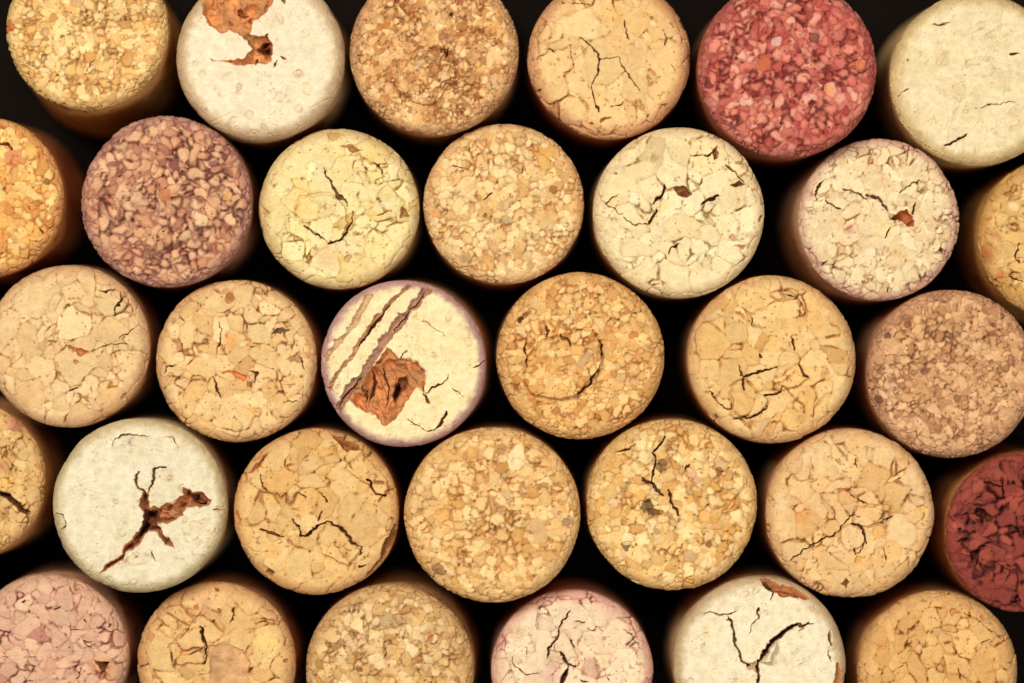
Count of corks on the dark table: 32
